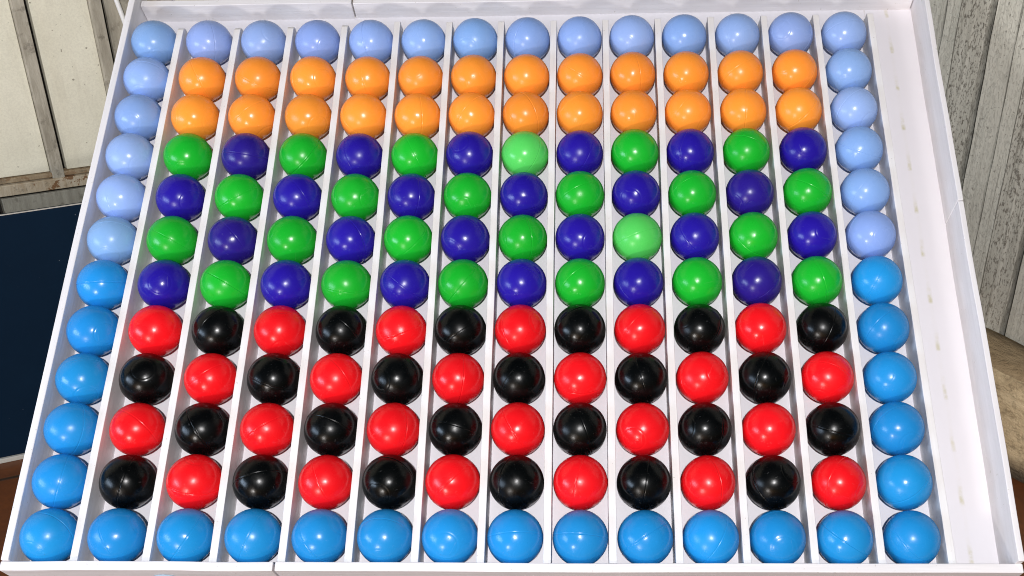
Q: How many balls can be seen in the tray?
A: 168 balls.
